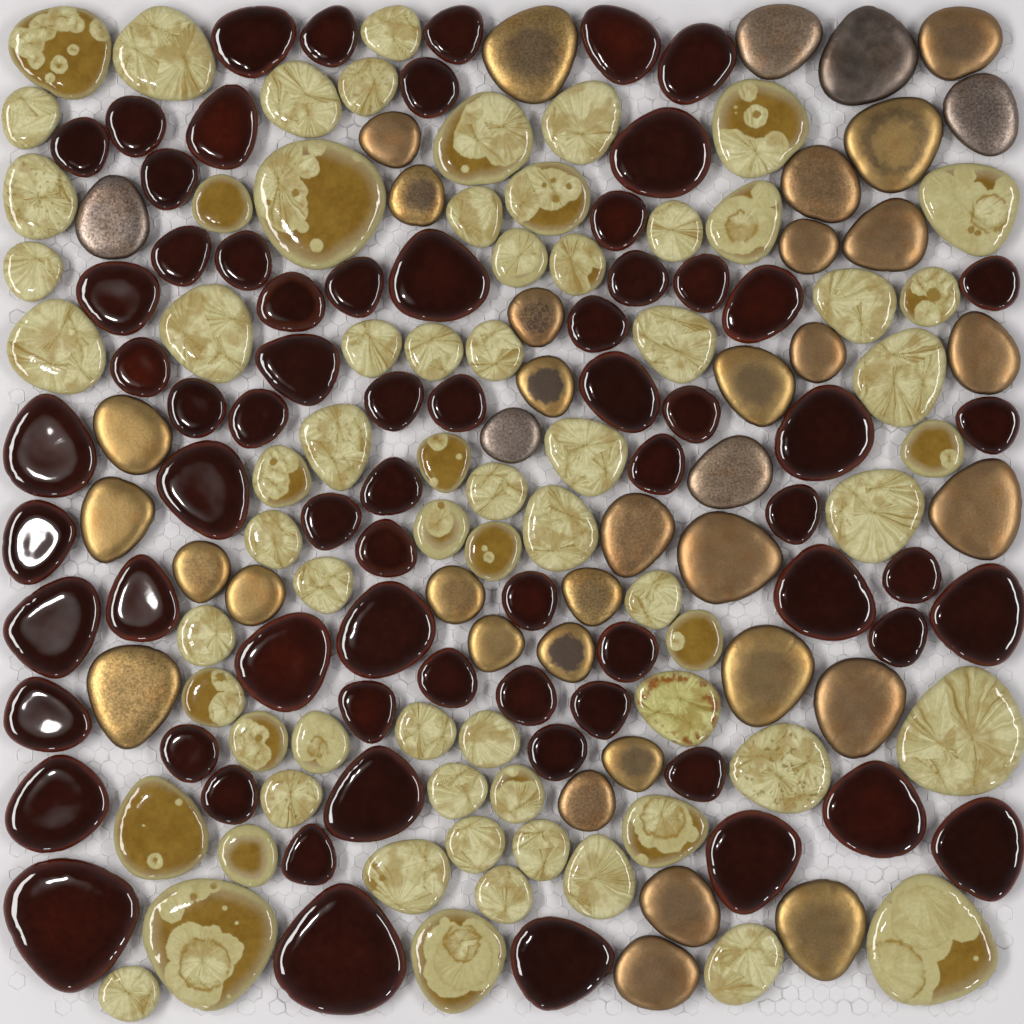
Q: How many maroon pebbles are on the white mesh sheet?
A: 69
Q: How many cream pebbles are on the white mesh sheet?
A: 68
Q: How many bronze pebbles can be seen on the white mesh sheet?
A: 38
